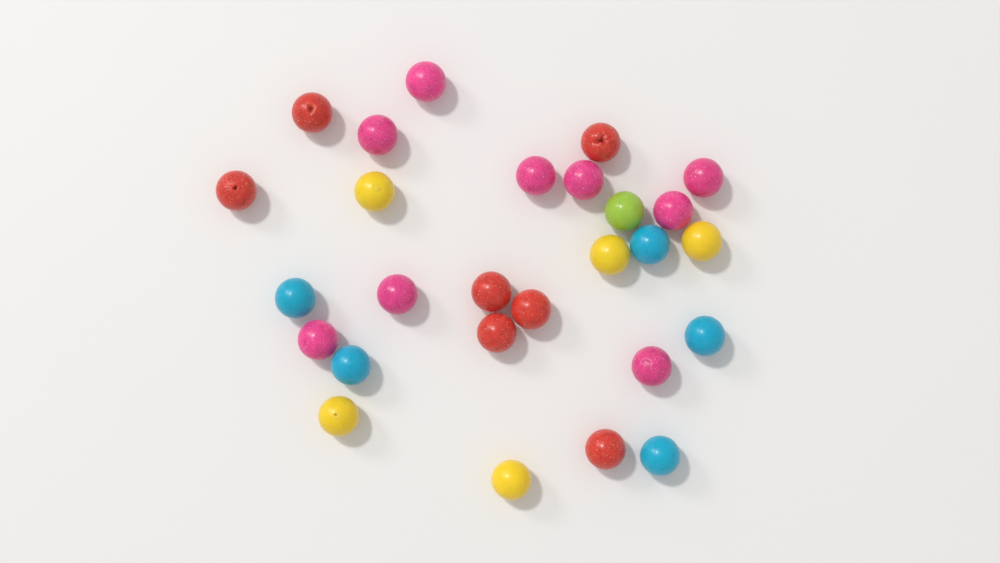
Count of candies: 27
